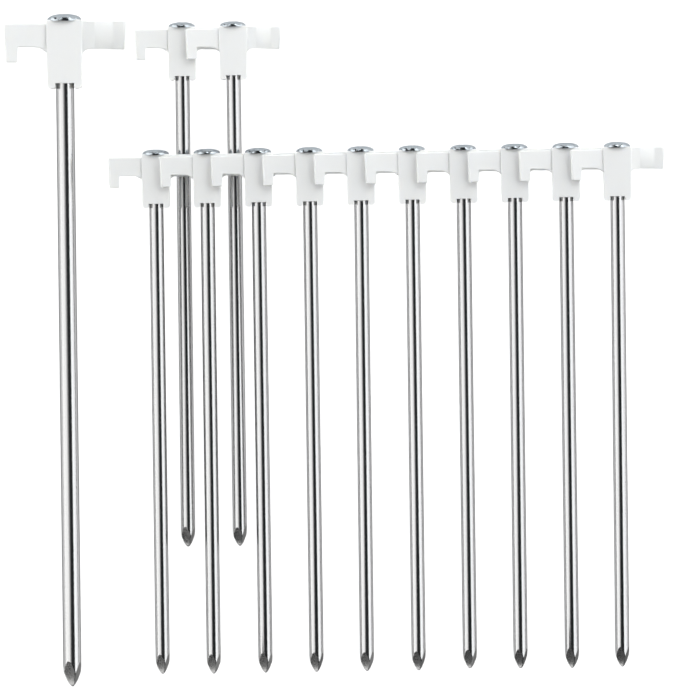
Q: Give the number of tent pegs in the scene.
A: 13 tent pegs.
